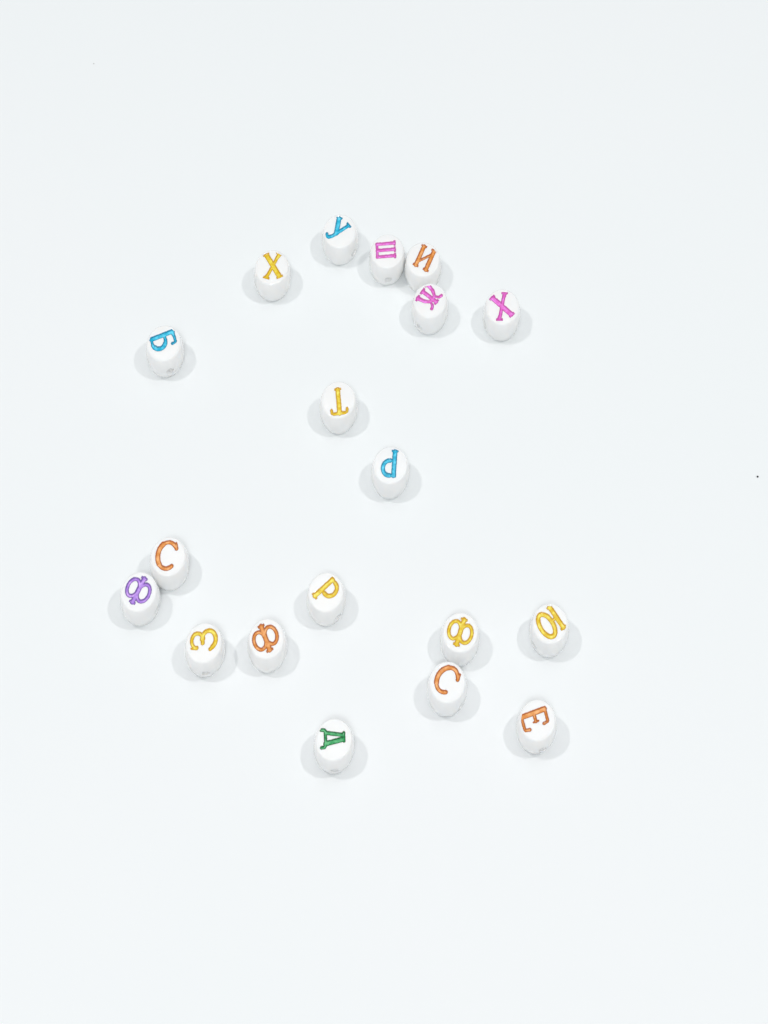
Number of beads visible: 19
